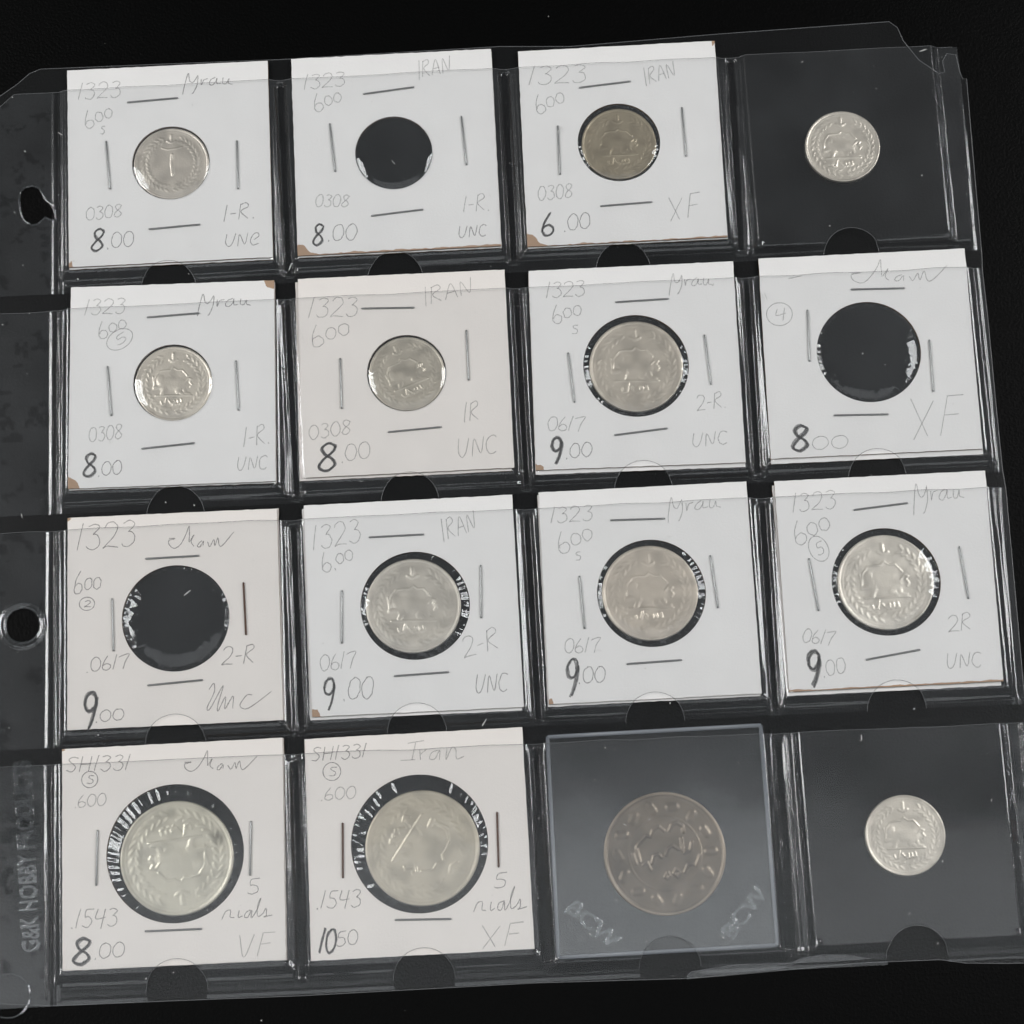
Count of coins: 13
